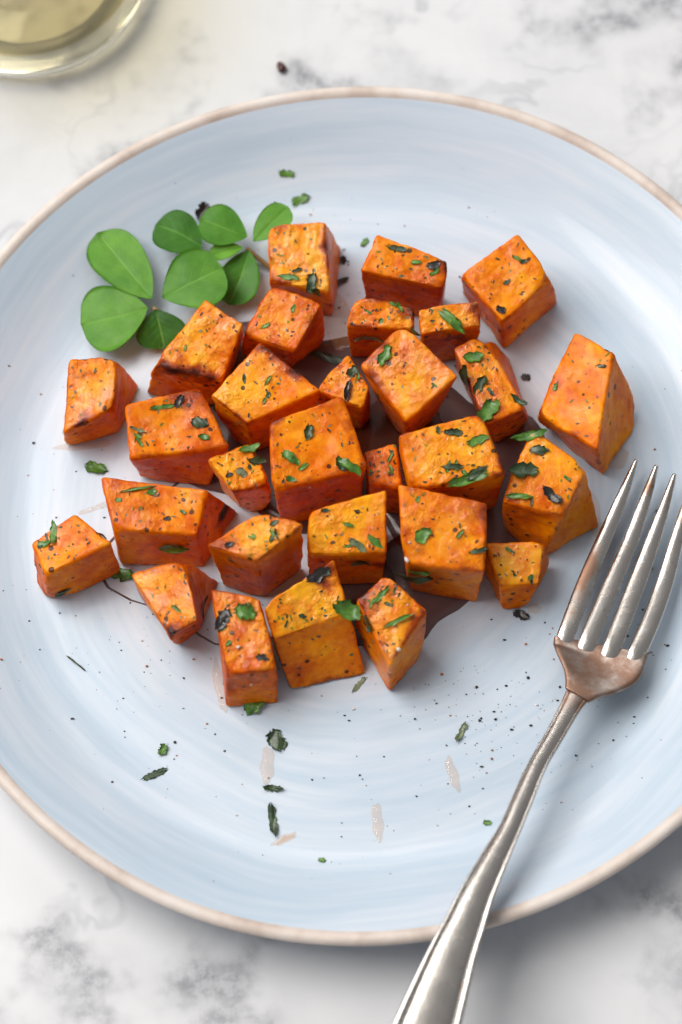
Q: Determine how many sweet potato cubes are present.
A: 29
